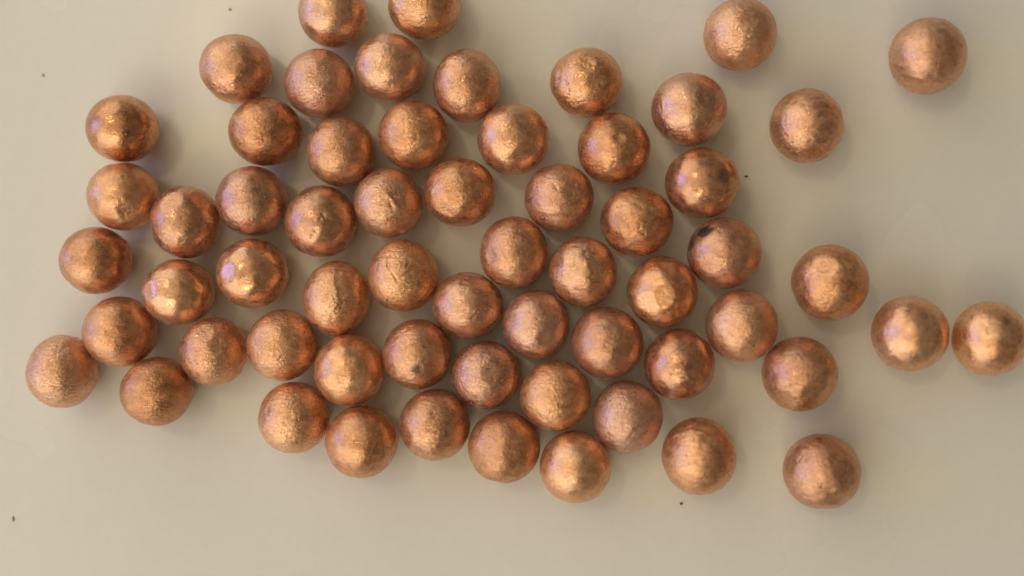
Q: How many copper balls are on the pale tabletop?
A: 61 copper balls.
